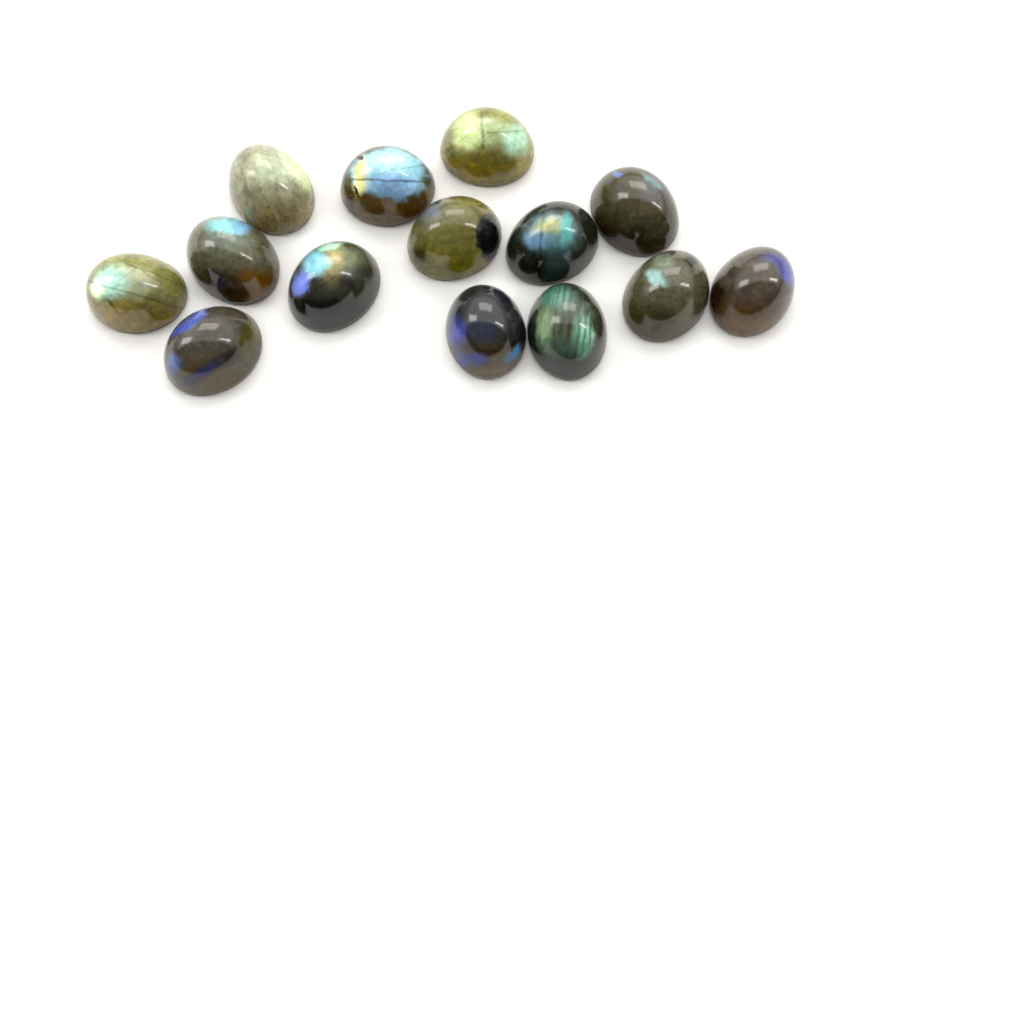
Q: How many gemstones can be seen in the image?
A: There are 14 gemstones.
